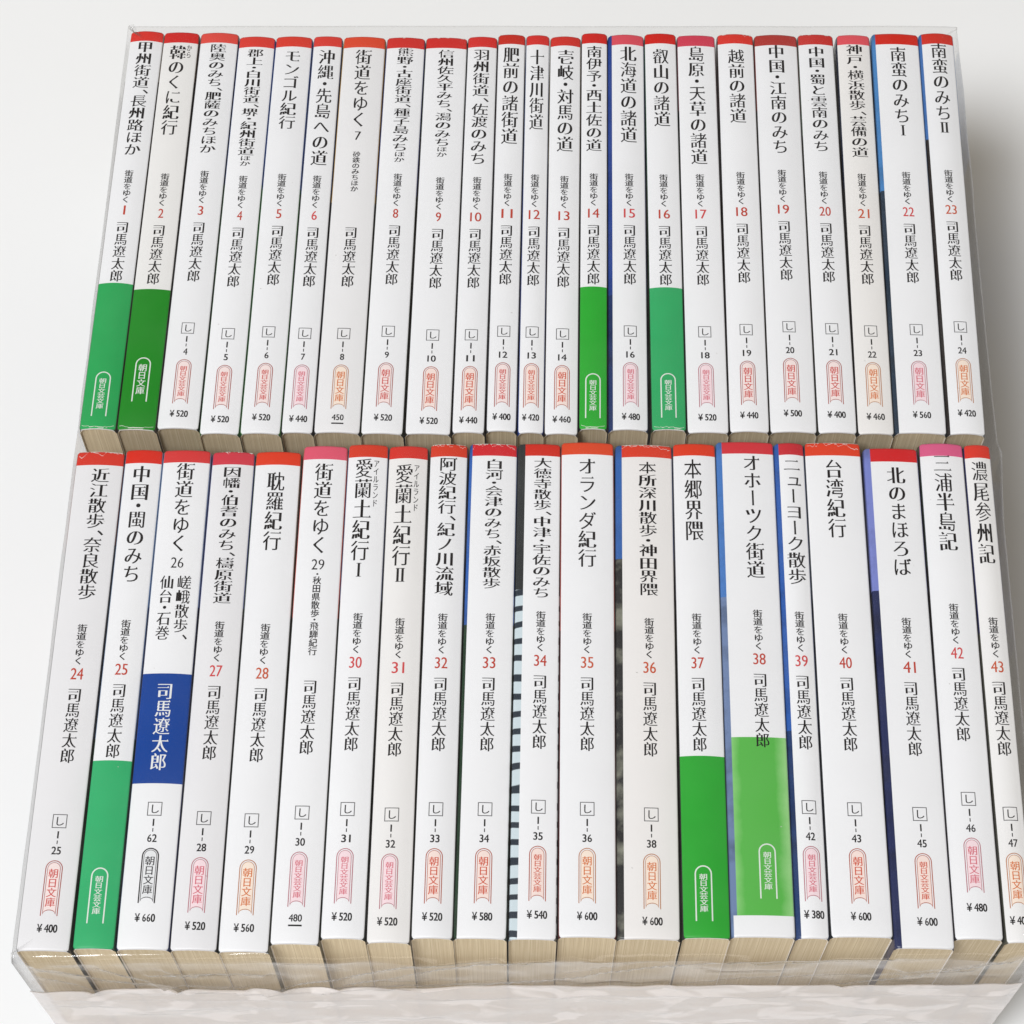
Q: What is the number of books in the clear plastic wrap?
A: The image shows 43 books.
